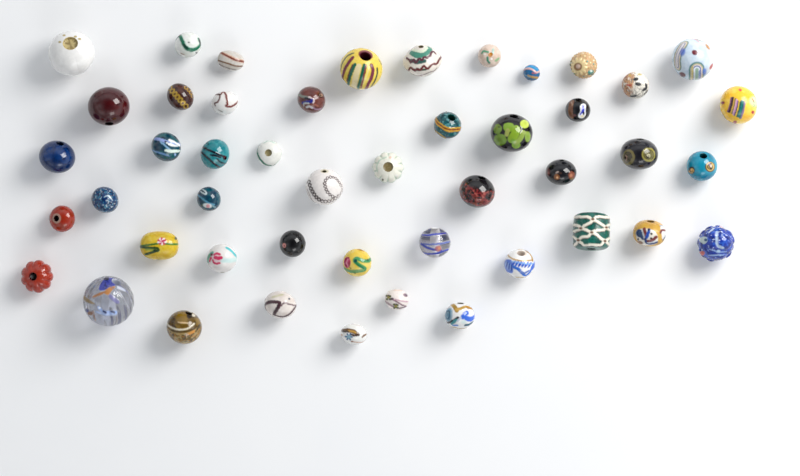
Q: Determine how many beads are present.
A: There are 47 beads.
